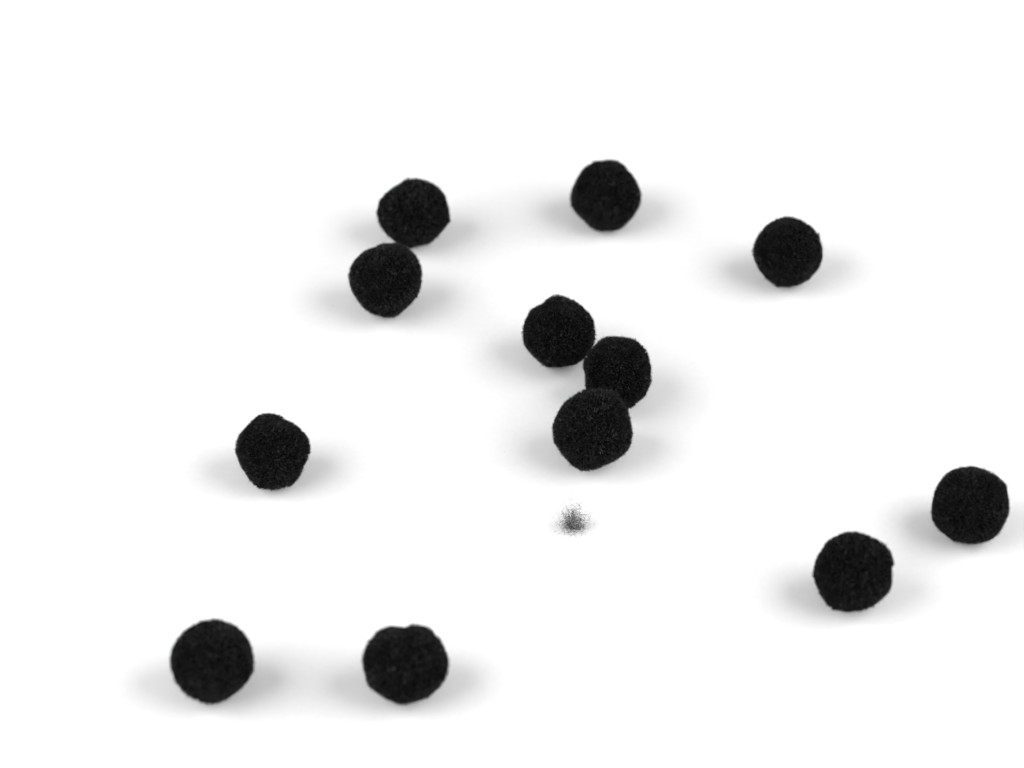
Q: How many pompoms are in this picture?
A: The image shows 12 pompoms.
